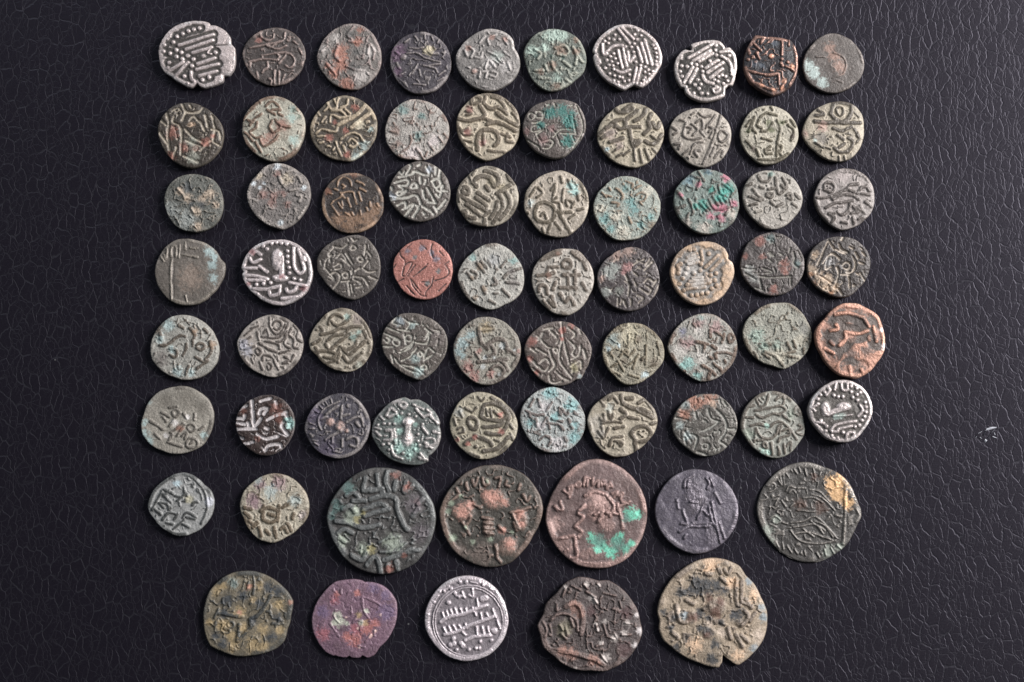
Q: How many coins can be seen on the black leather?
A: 72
